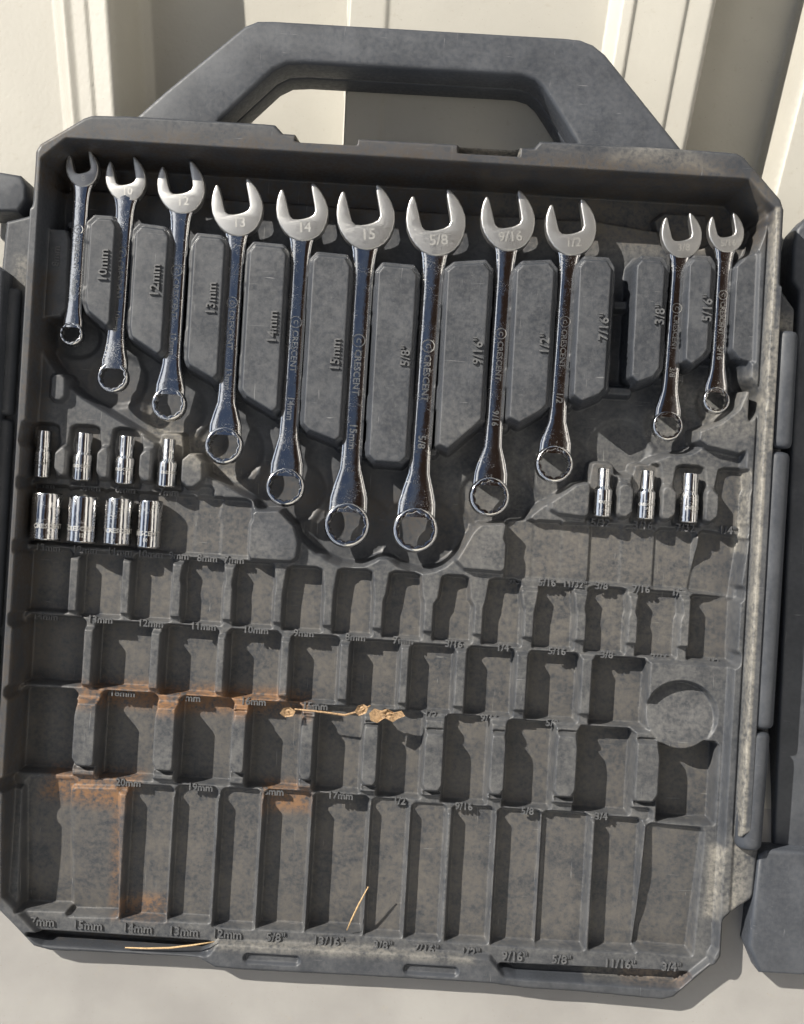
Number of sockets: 11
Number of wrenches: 11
